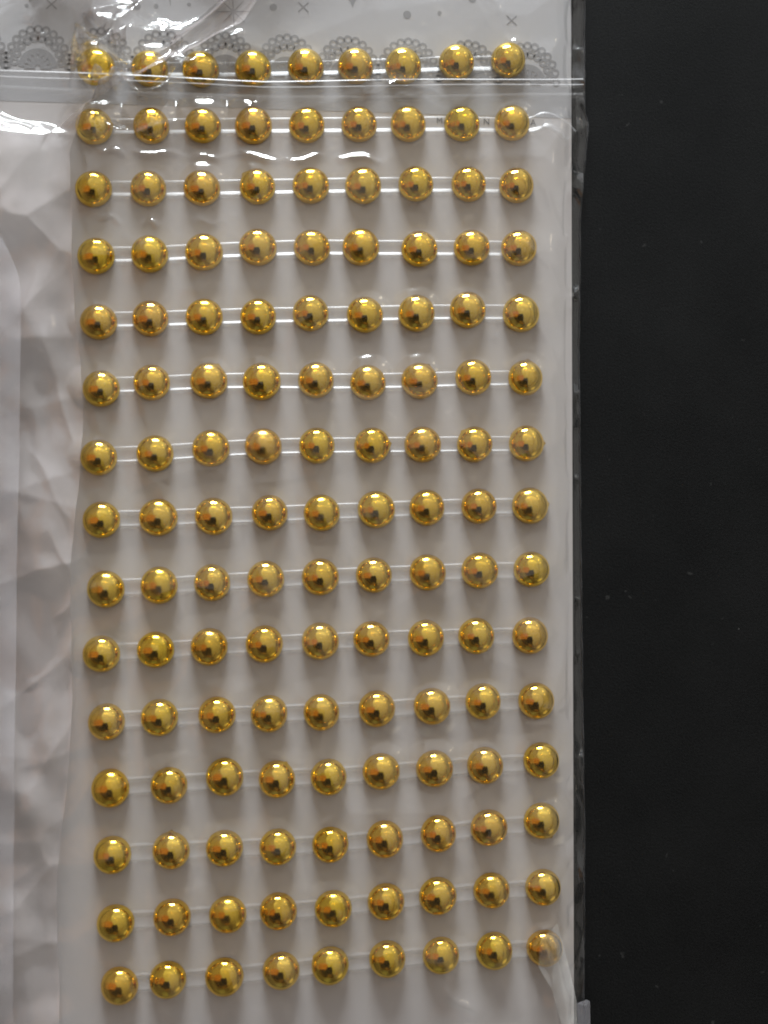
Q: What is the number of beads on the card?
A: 135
